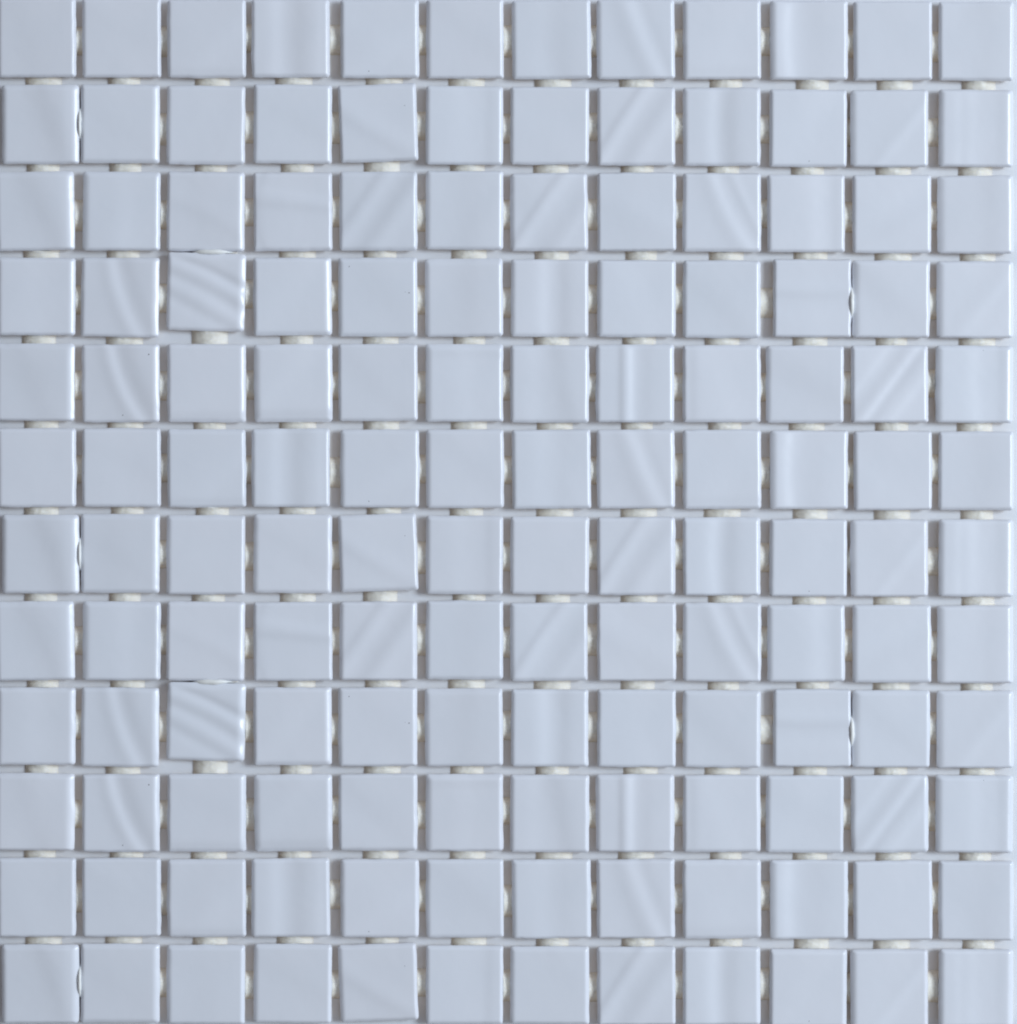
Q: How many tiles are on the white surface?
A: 144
